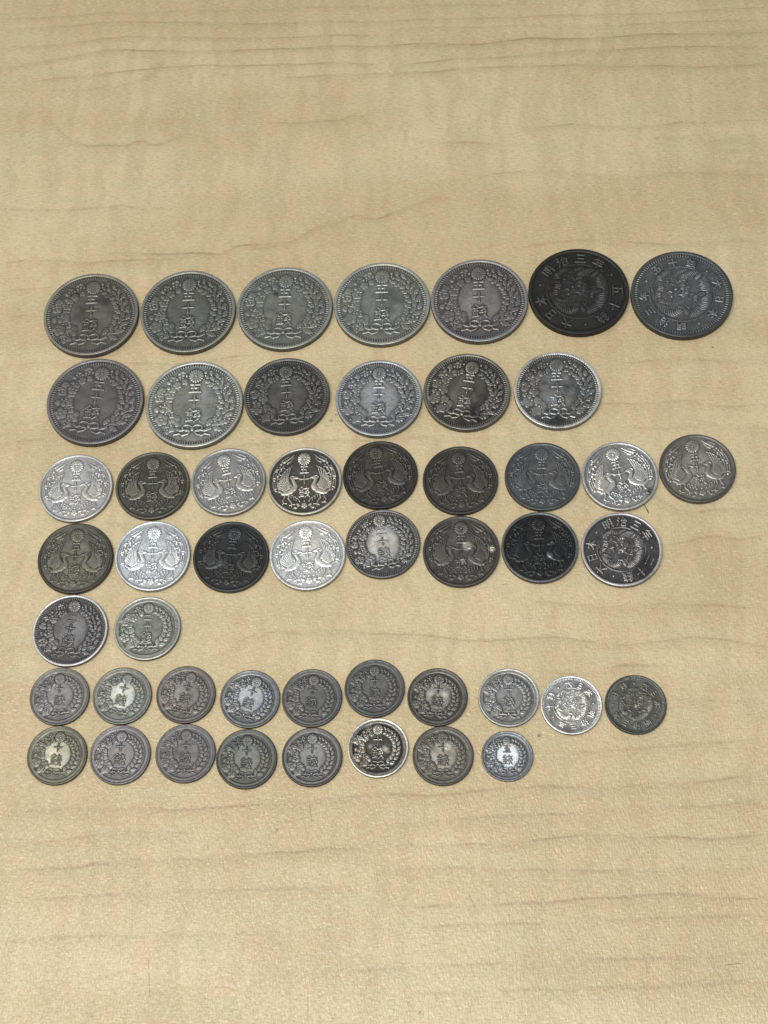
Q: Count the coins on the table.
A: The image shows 50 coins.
